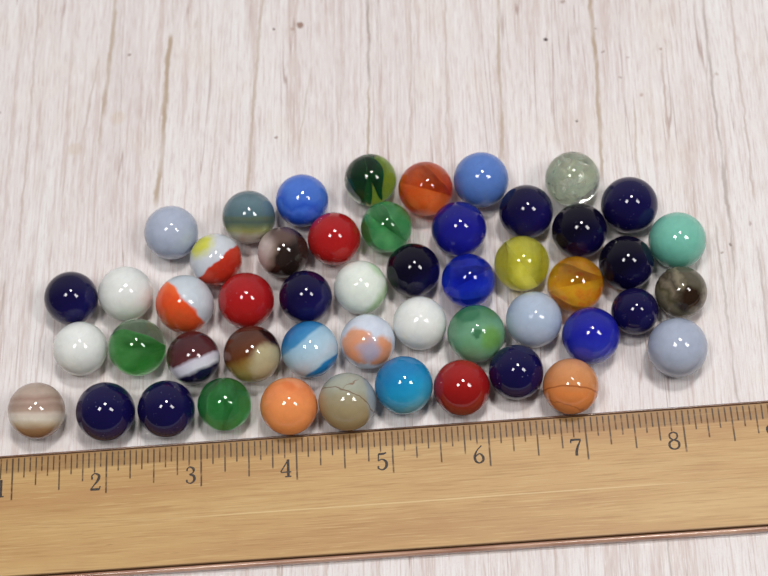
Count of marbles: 50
